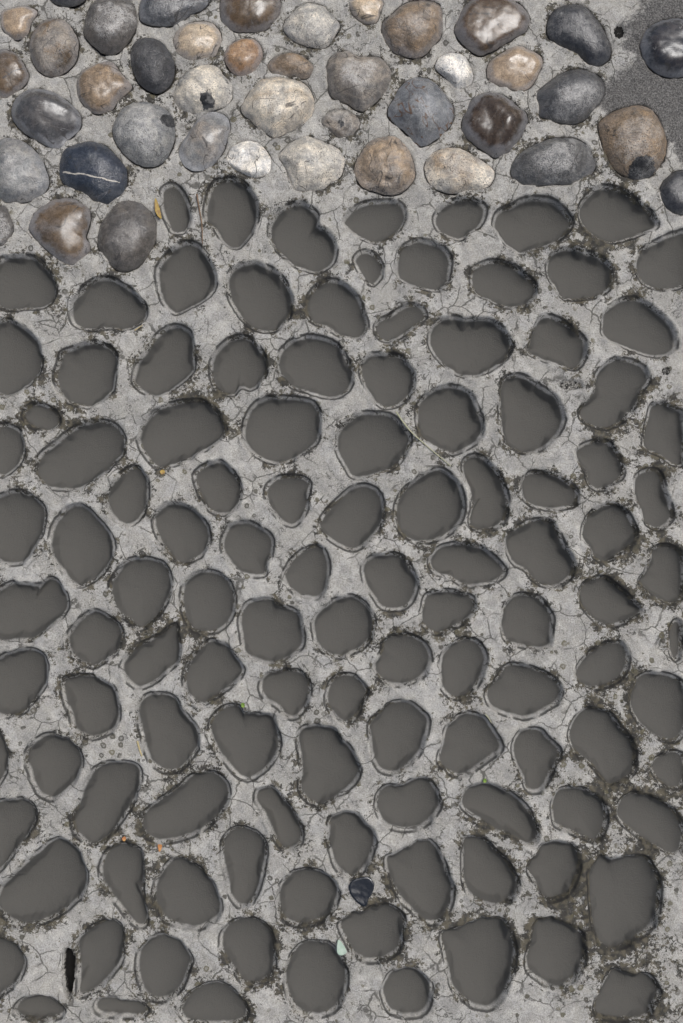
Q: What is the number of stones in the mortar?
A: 42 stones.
